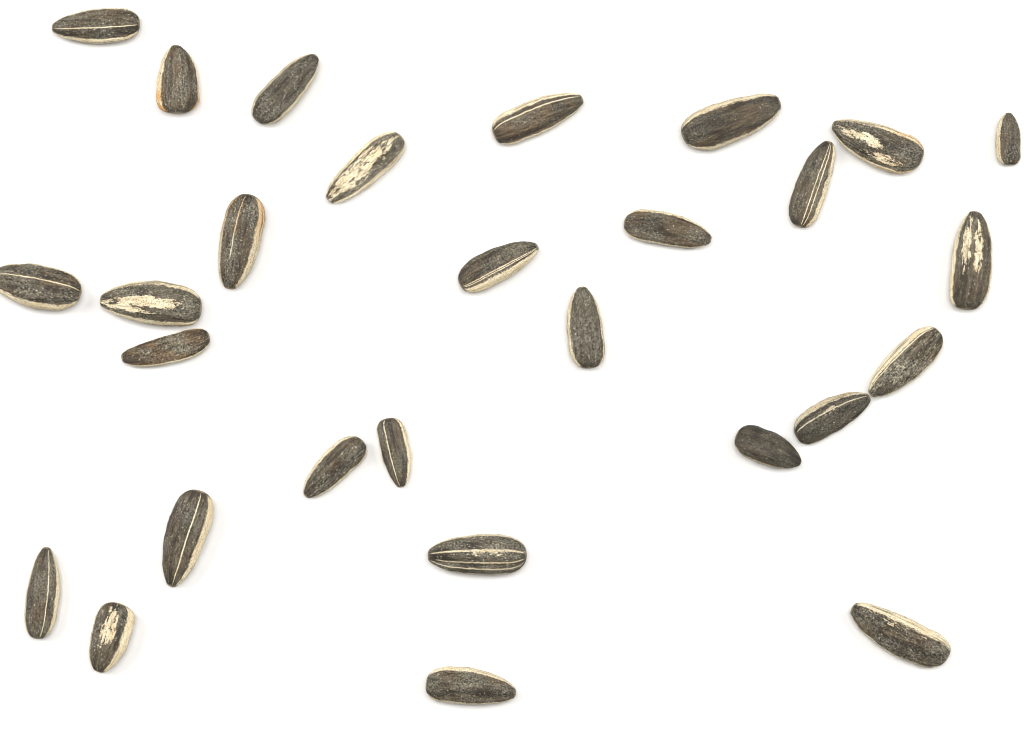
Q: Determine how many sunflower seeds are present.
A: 28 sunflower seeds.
